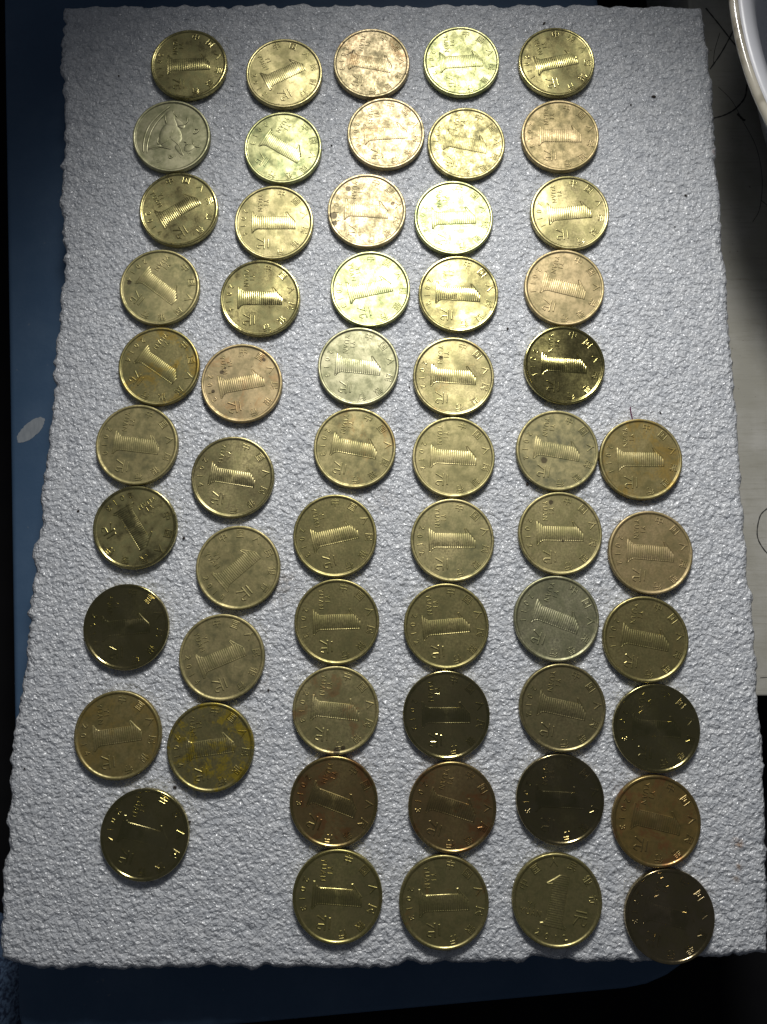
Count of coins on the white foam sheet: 58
